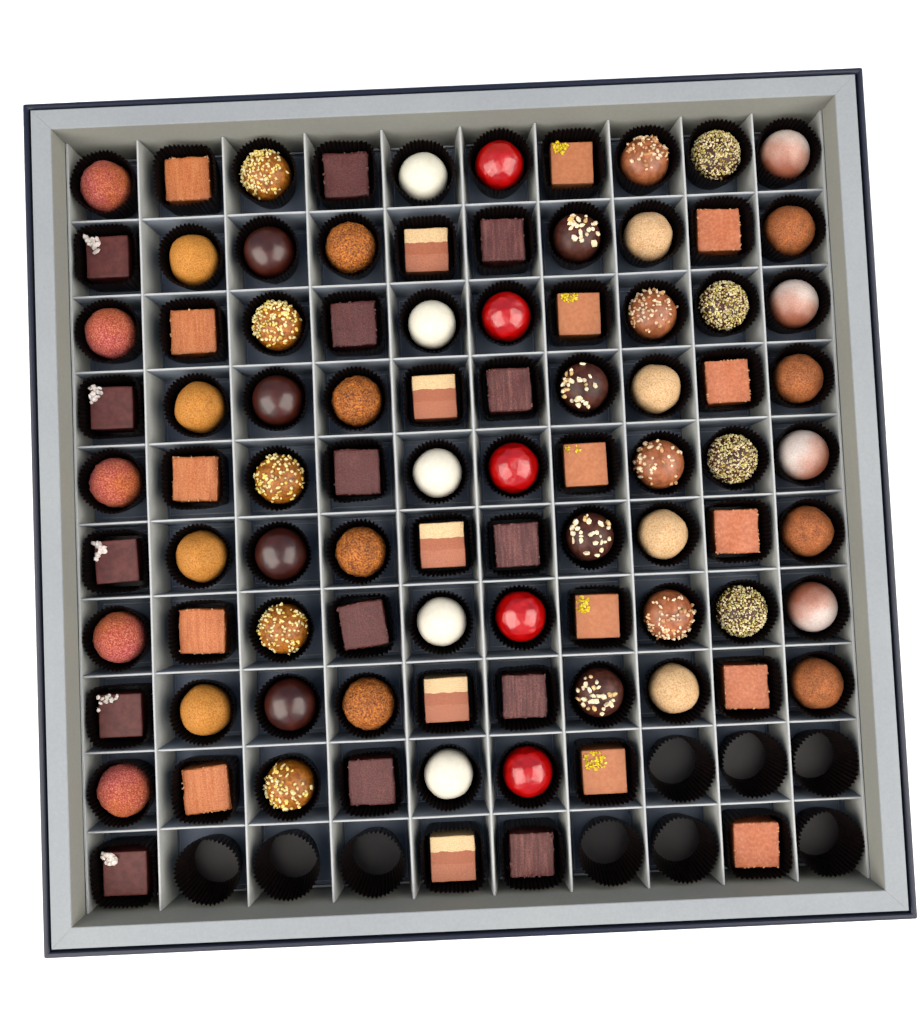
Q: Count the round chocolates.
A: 56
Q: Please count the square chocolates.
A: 35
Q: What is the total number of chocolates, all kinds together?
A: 91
